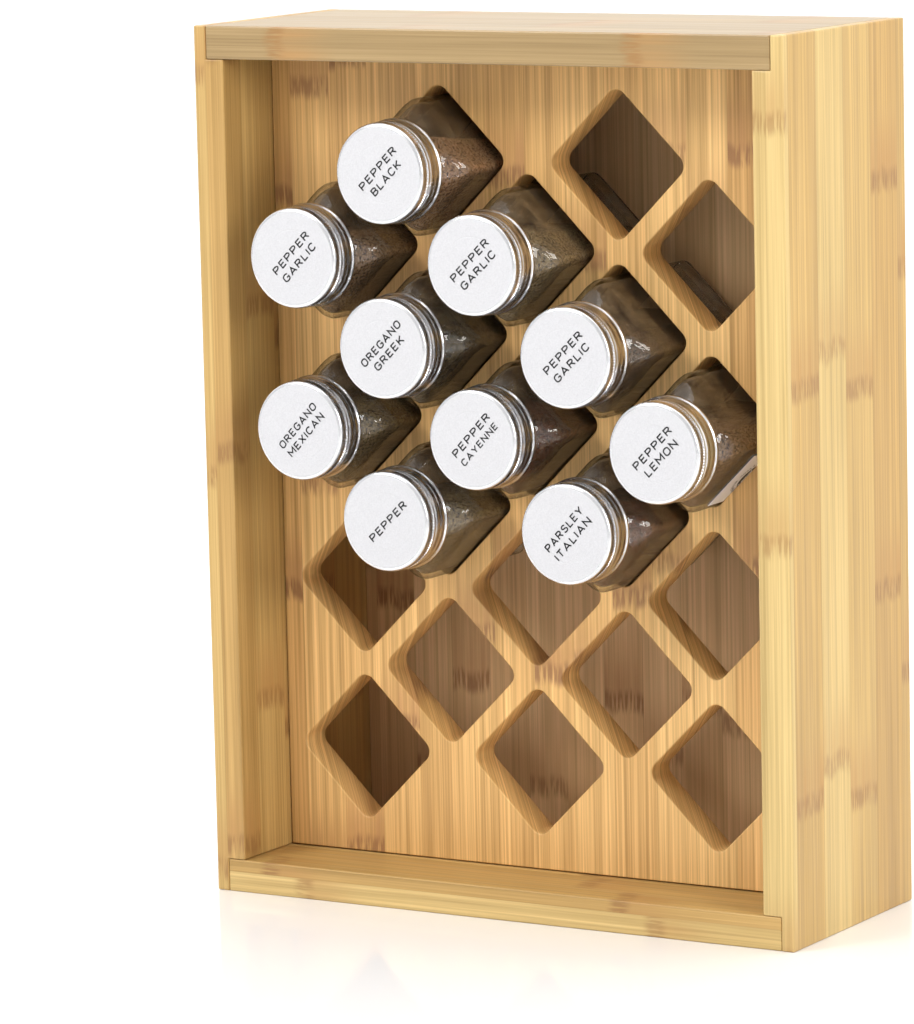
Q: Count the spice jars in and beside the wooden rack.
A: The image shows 10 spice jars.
